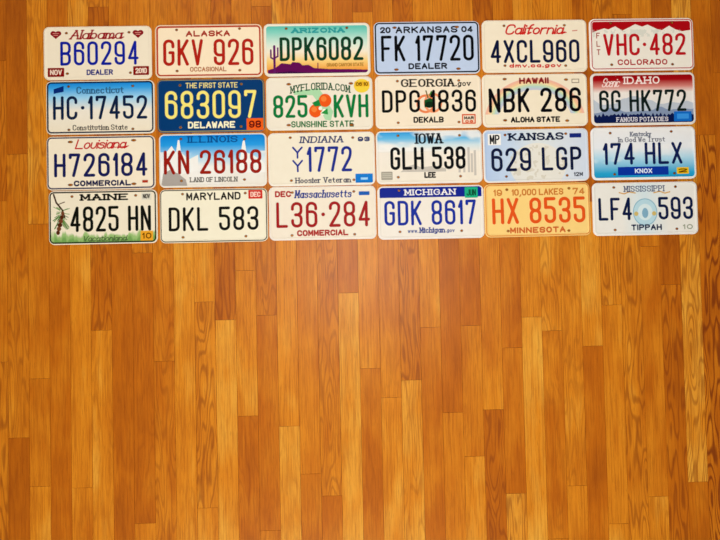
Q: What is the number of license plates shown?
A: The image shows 24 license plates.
